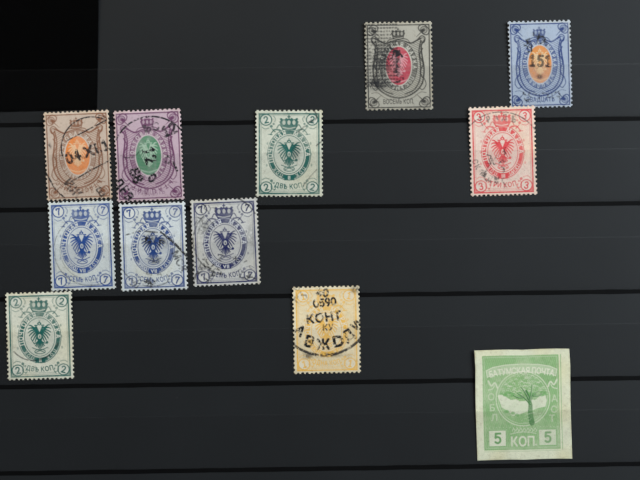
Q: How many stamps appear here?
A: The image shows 12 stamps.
